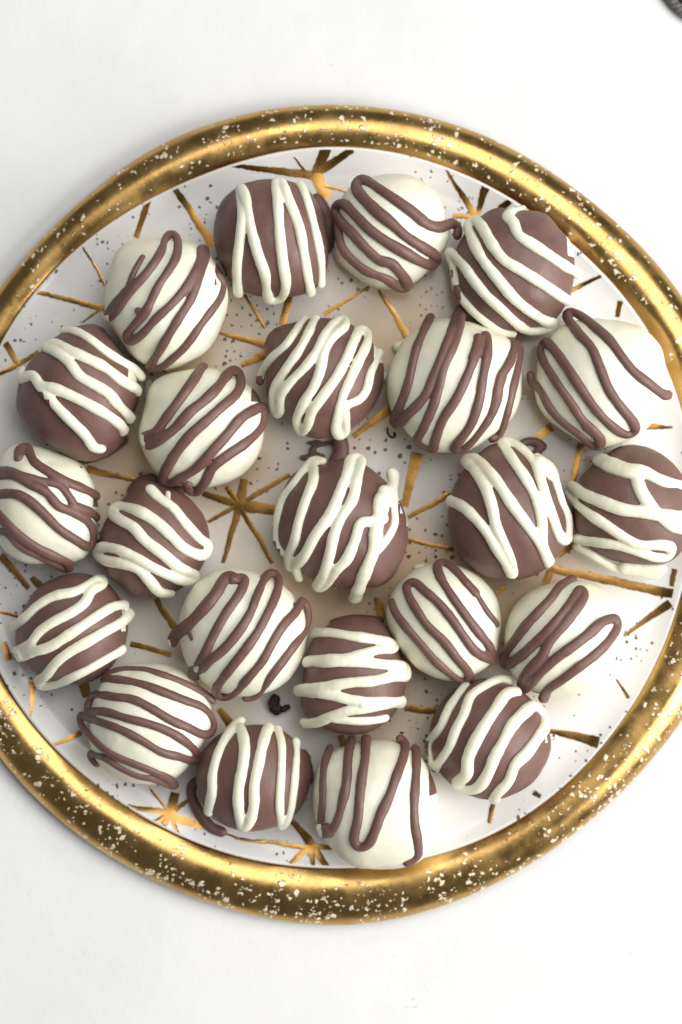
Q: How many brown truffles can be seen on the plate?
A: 12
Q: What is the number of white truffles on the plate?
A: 11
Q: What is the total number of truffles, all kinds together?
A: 23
